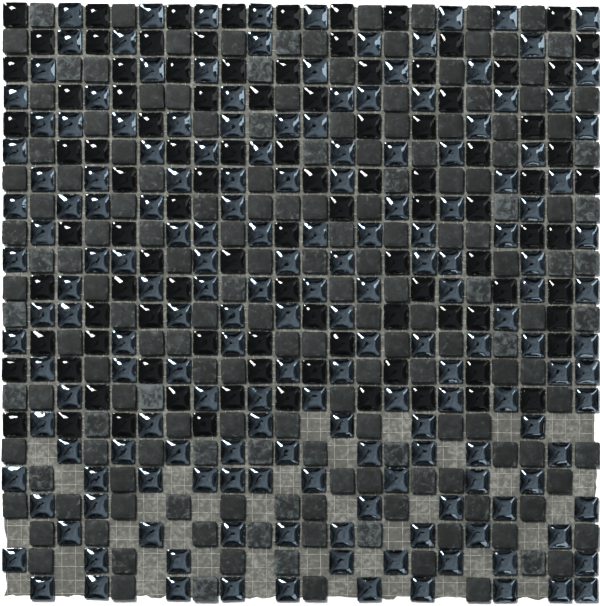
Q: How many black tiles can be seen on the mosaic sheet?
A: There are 101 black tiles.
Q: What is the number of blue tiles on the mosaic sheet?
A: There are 177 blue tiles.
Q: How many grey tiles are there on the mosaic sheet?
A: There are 167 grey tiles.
